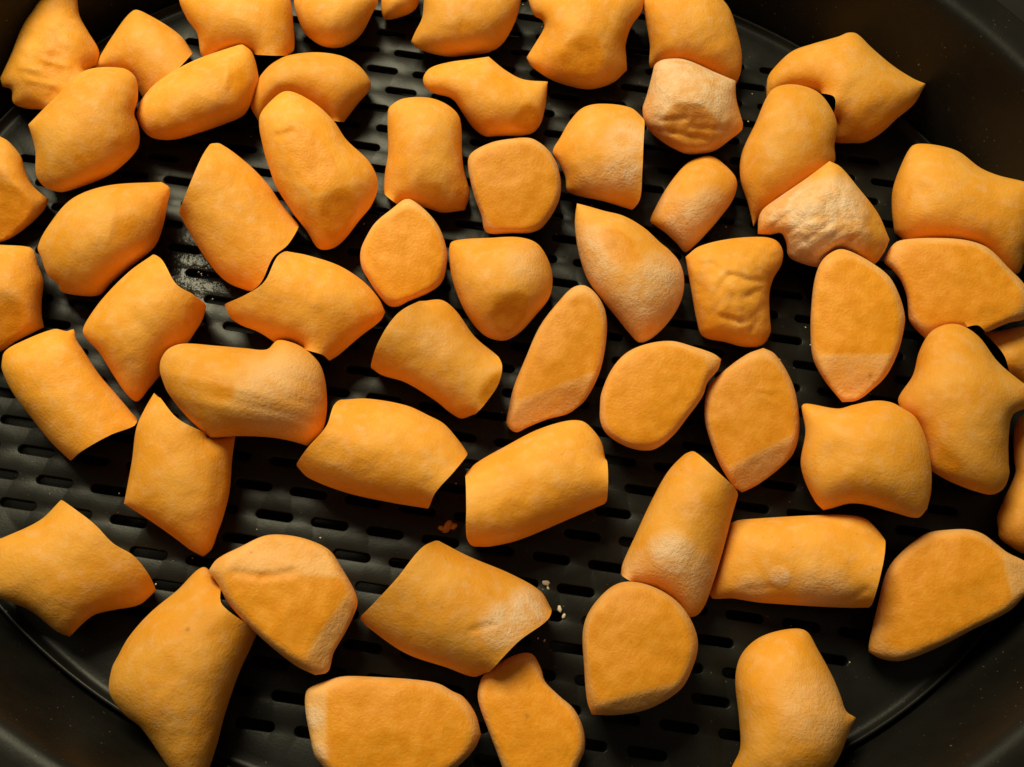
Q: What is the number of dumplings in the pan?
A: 58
